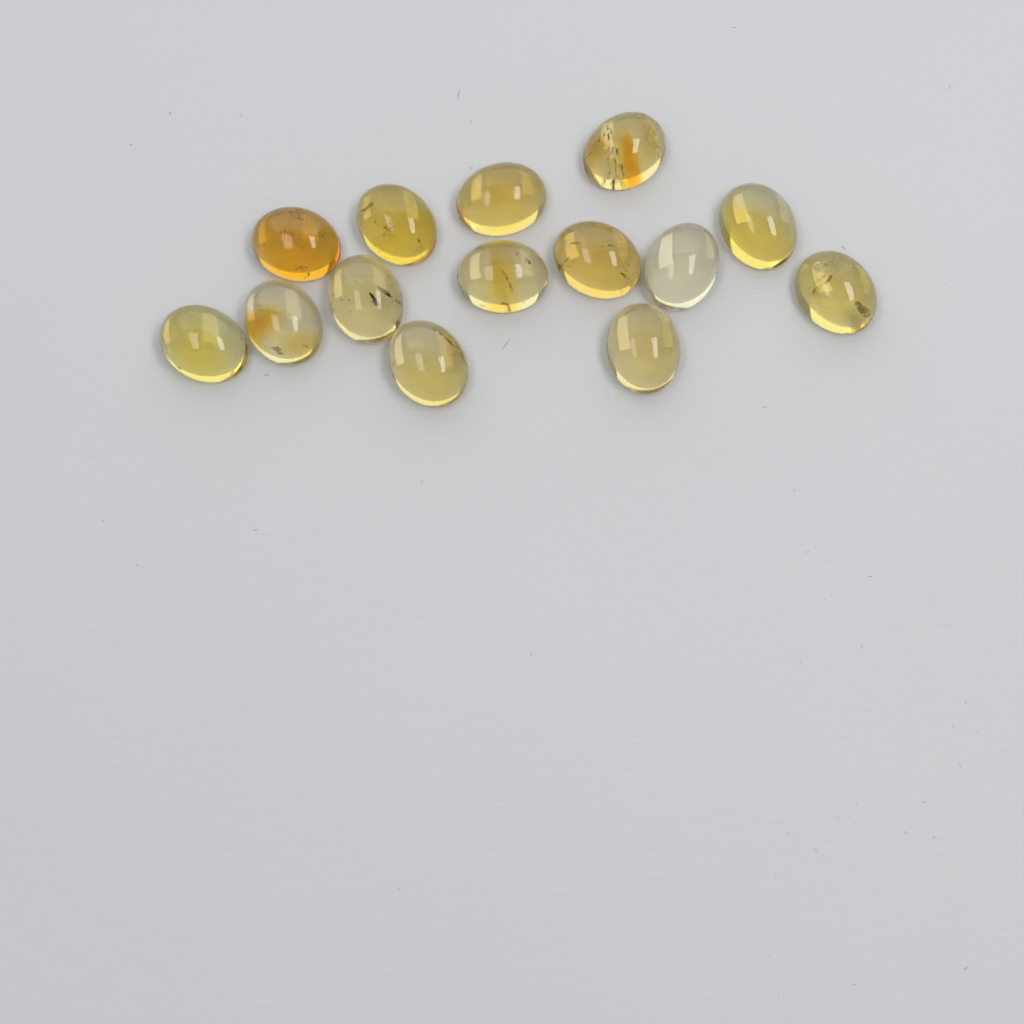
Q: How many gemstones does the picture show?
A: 14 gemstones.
